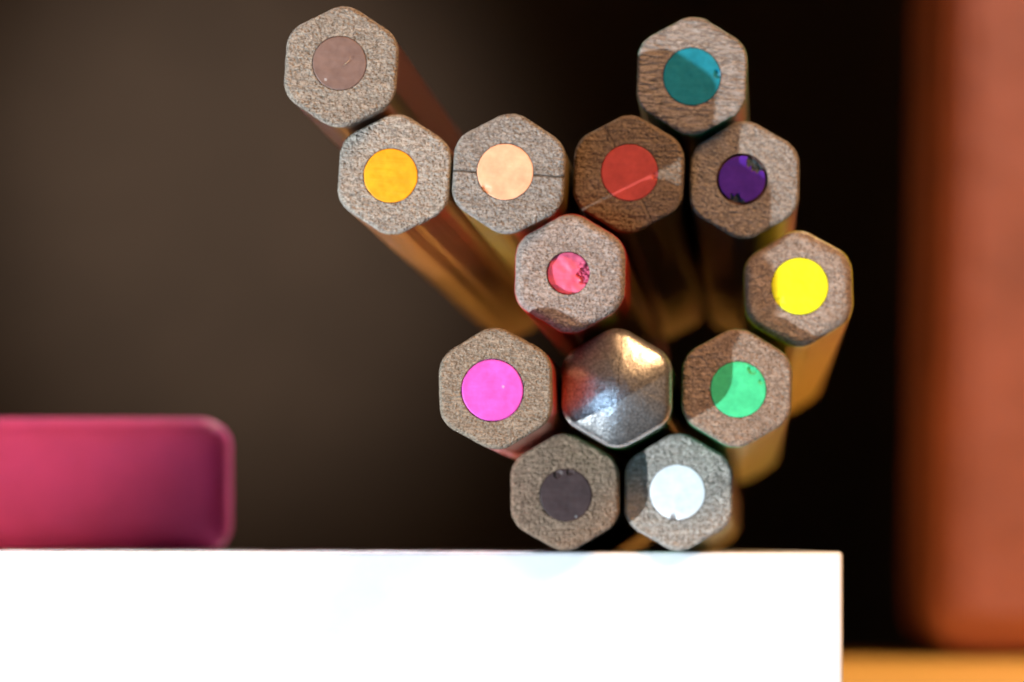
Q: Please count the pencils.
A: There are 13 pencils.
